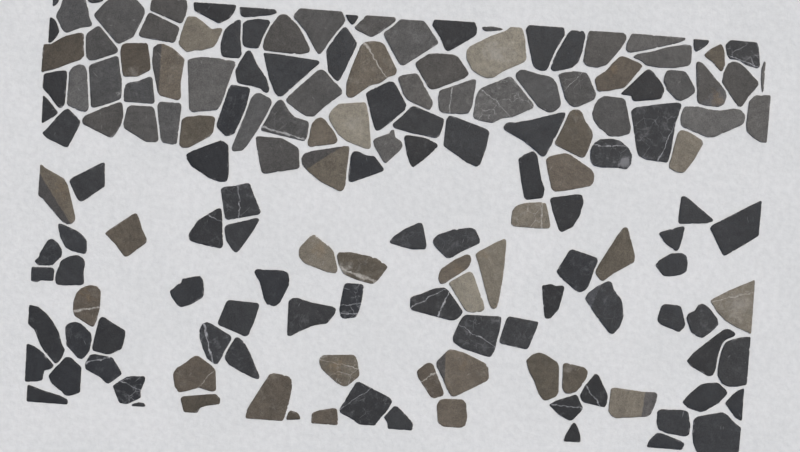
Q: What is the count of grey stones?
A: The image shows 38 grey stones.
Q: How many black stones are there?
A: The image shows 82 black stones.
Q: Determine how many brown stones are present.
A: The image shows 38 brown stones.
